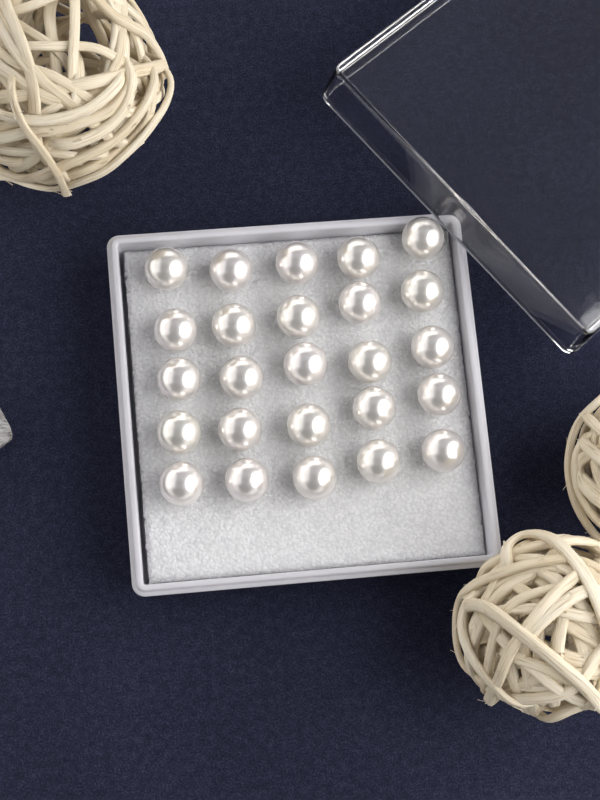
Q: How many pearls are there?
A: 25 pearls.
